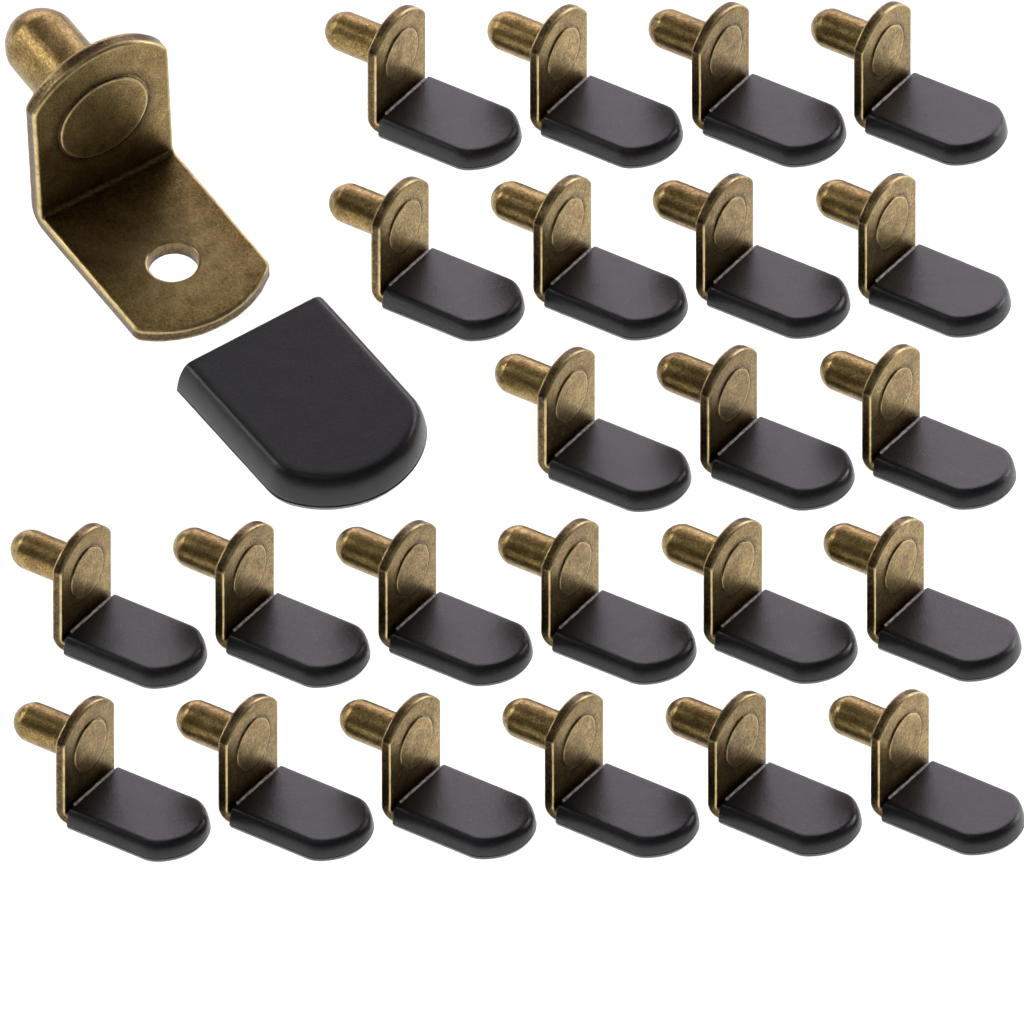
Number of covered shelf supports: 23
